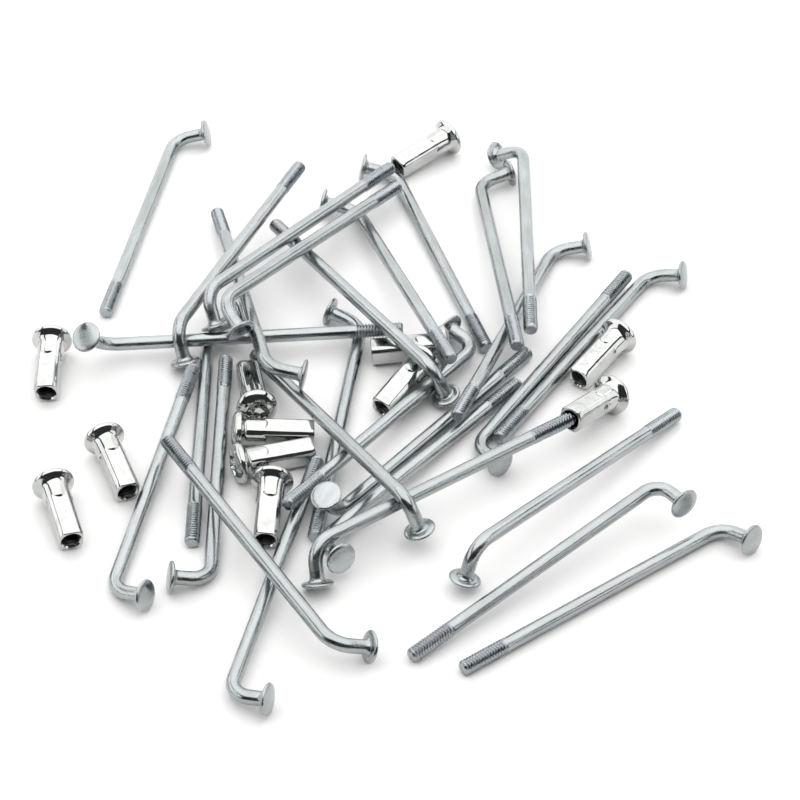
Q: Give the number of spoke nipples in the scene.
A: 12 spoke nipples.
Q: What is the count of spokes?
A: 28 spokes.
